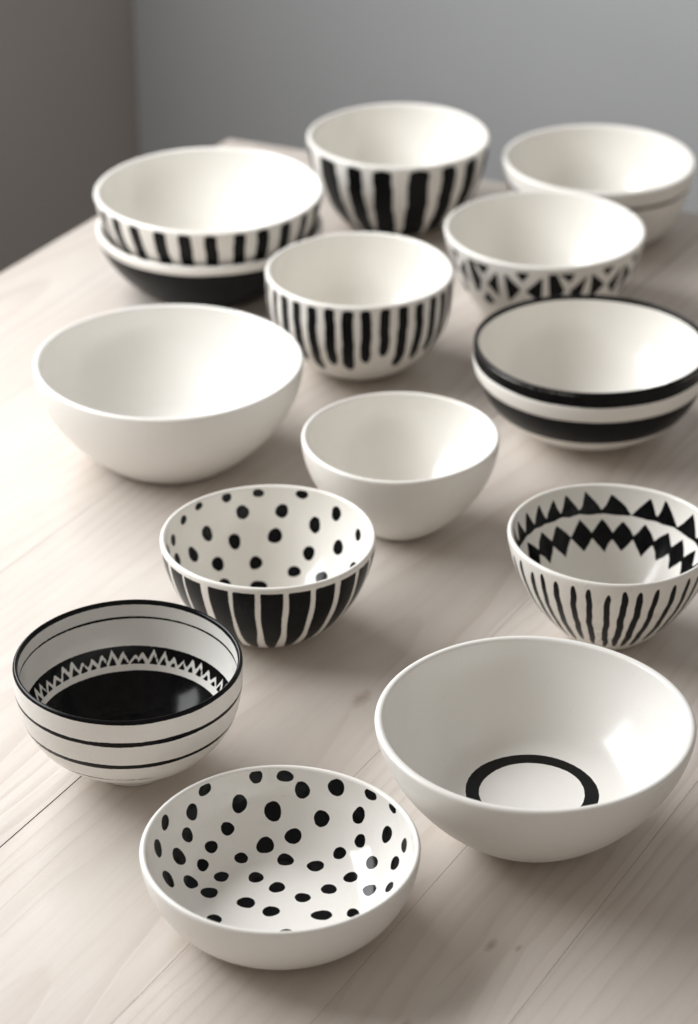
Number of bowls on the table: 14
